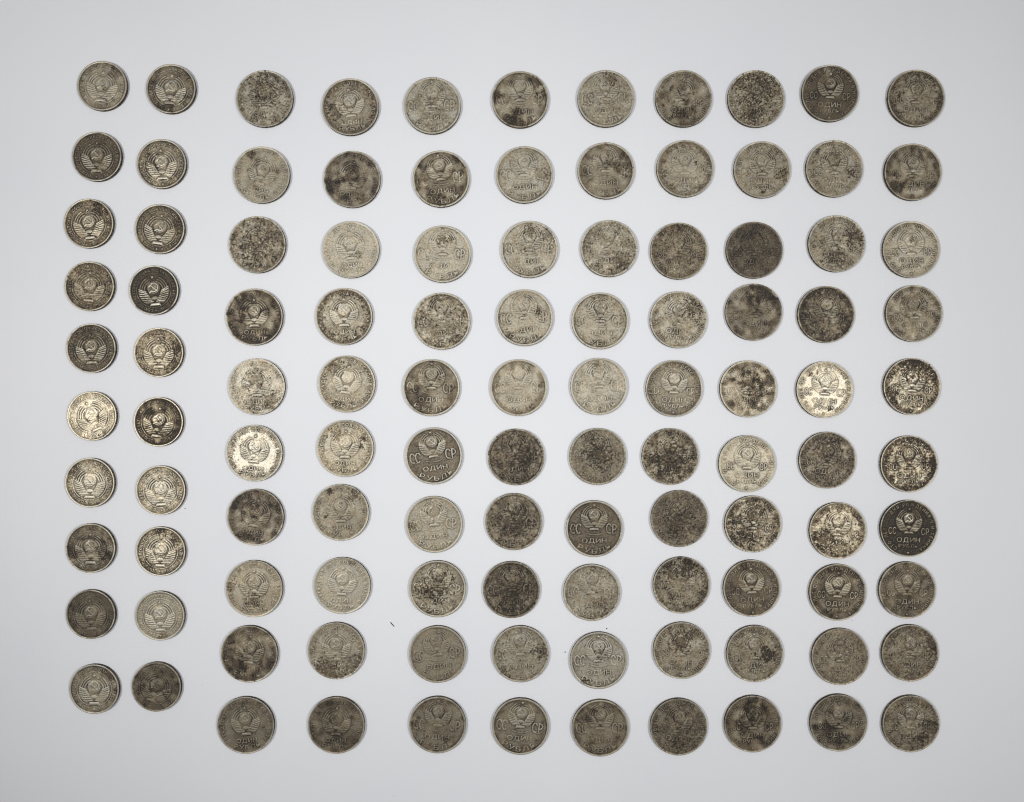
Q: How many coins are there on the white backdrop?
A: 110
